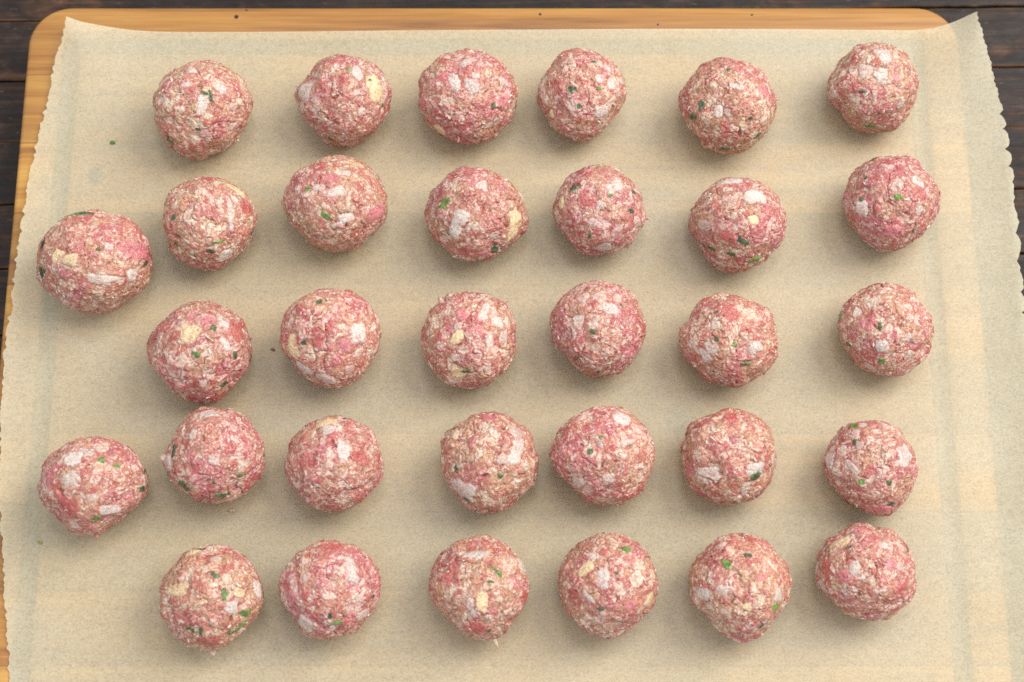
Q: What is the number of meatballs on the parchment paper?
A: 32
